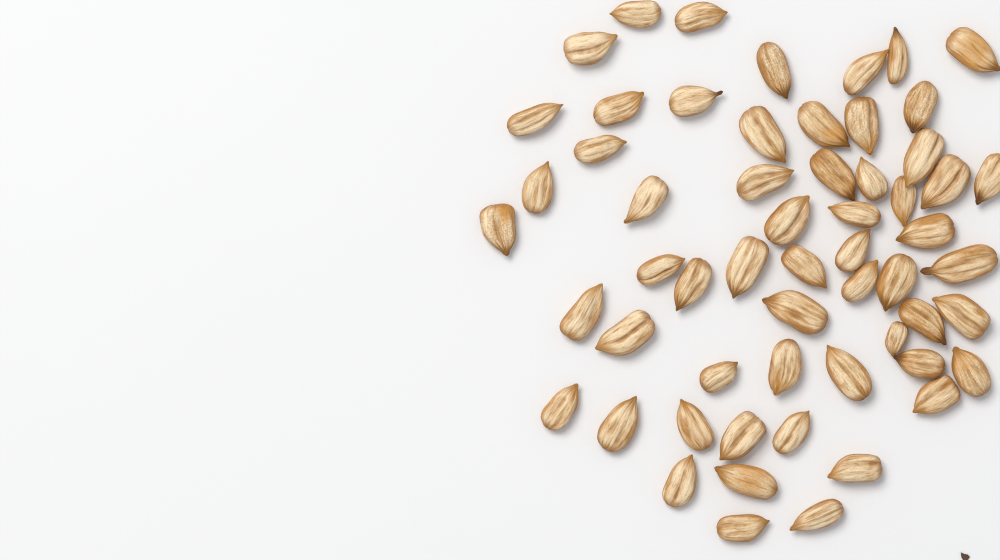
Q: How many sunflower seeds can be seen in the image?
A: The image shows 58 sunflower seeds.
